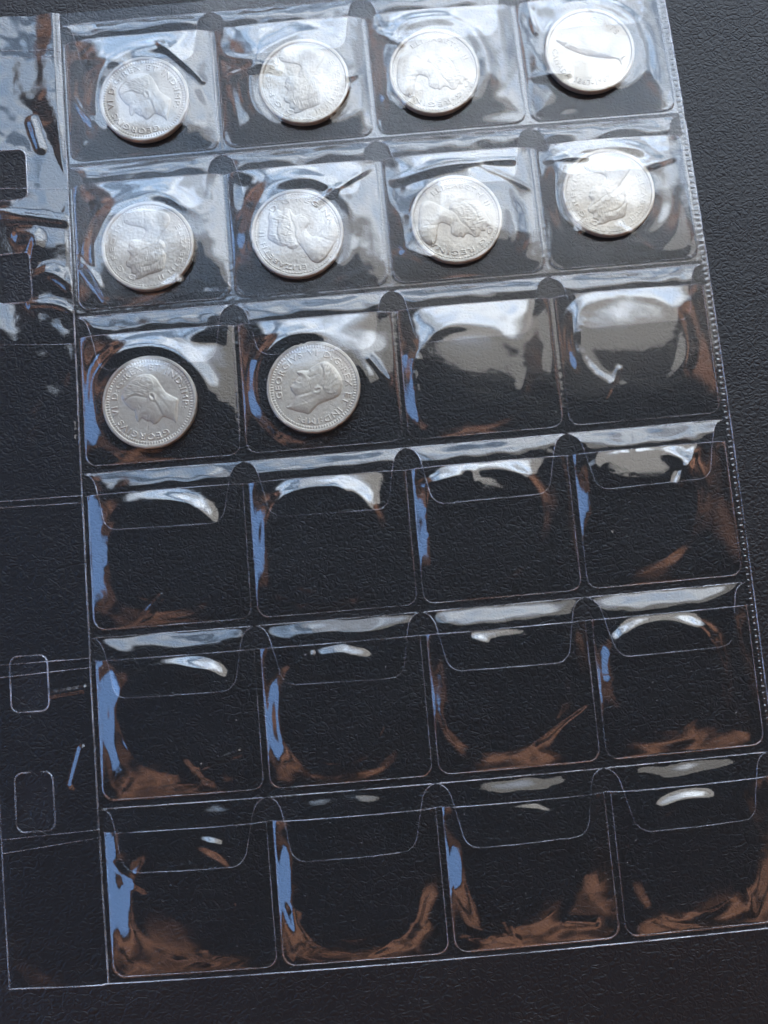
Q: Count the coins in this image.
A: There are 10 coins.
